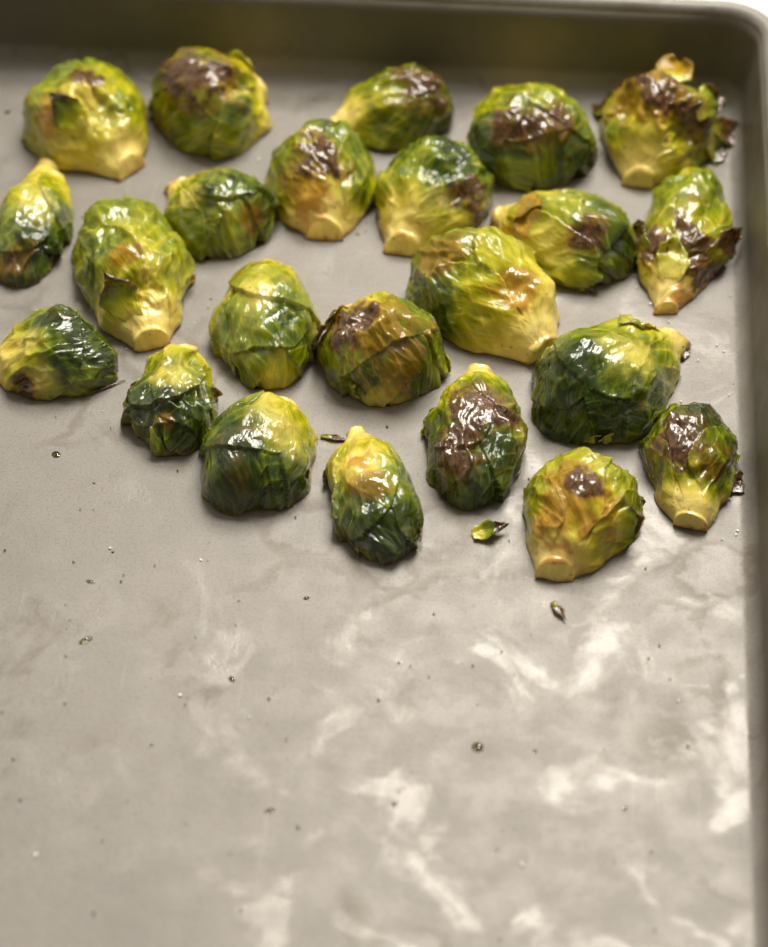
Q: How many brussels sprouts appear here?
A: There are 23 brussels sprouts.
